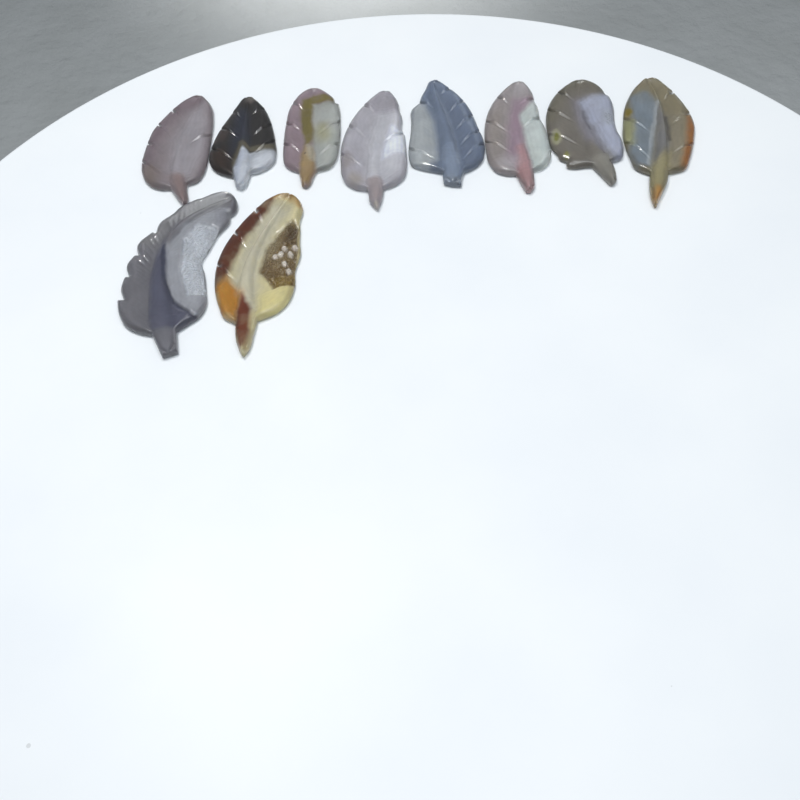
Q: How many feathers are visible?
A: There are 10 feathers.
